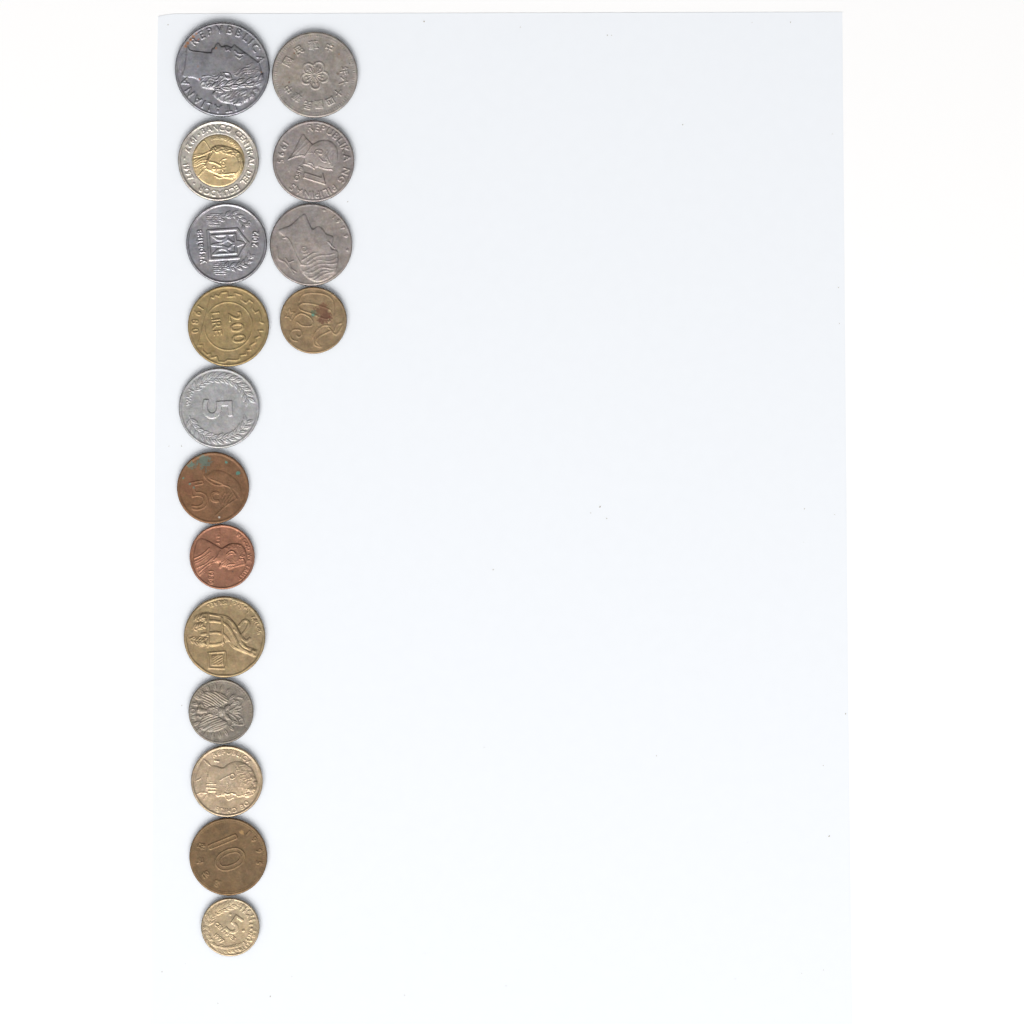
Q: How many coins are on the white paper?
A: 16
